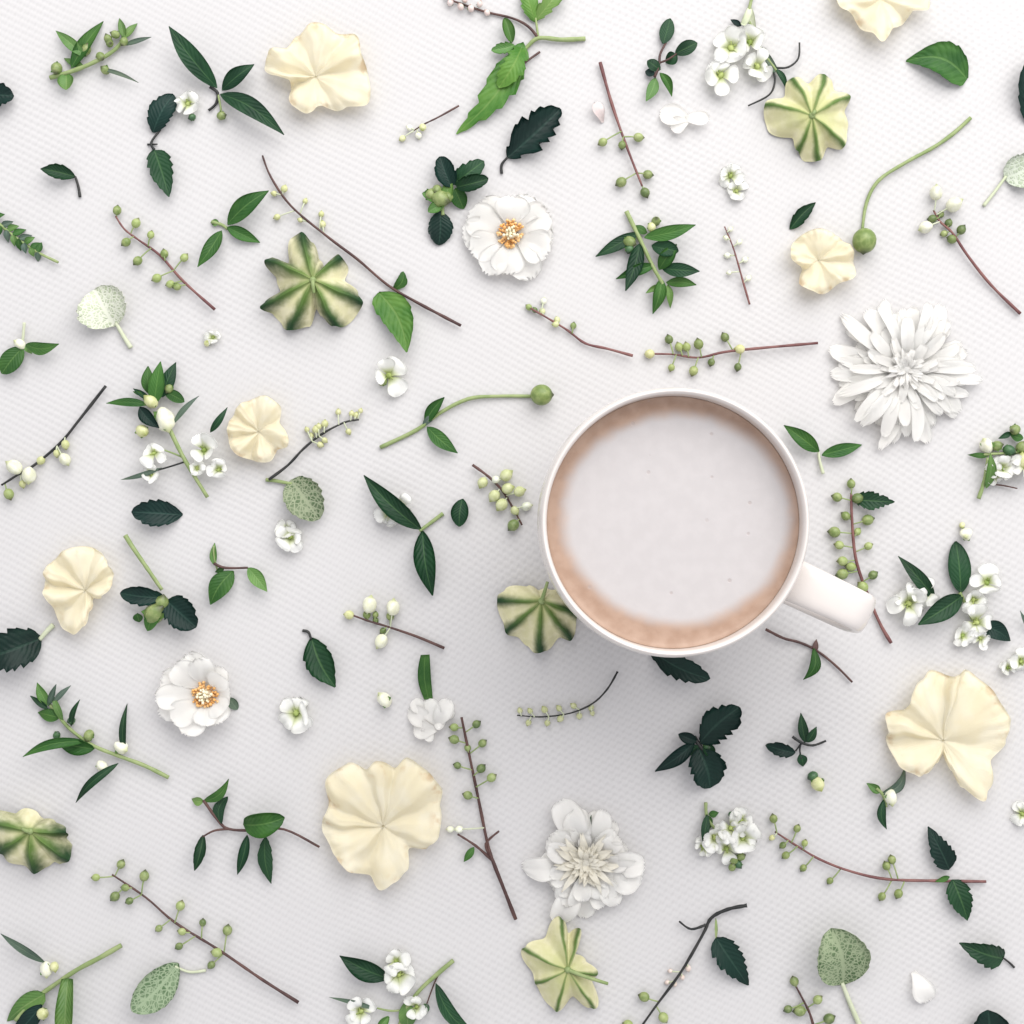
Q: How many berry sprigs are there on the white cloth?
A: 19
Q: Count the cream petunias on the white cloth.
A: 7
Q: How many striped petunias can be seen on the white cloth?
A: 5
